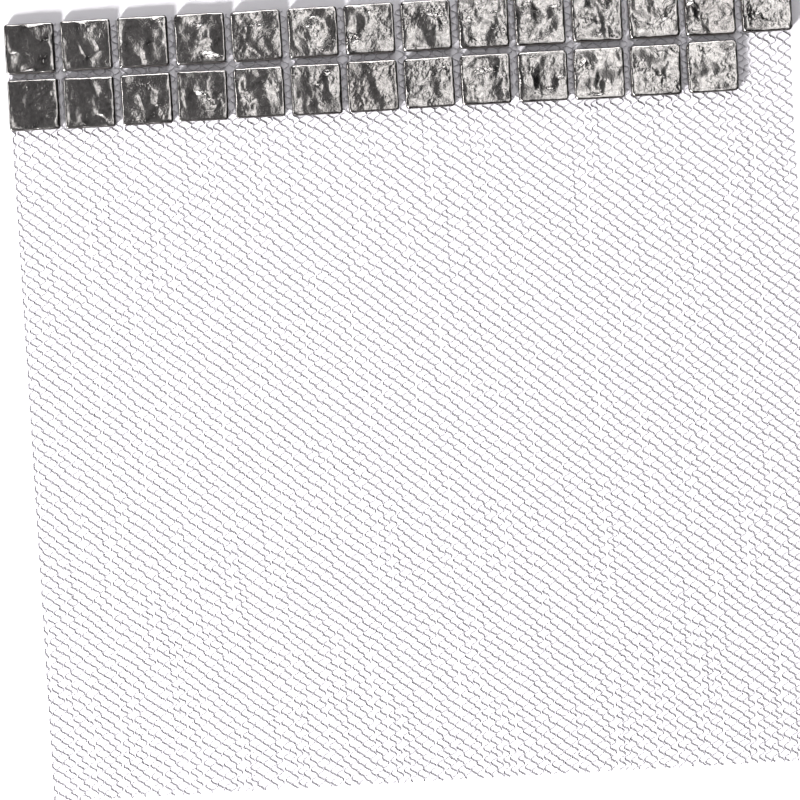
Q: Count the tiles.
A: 27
